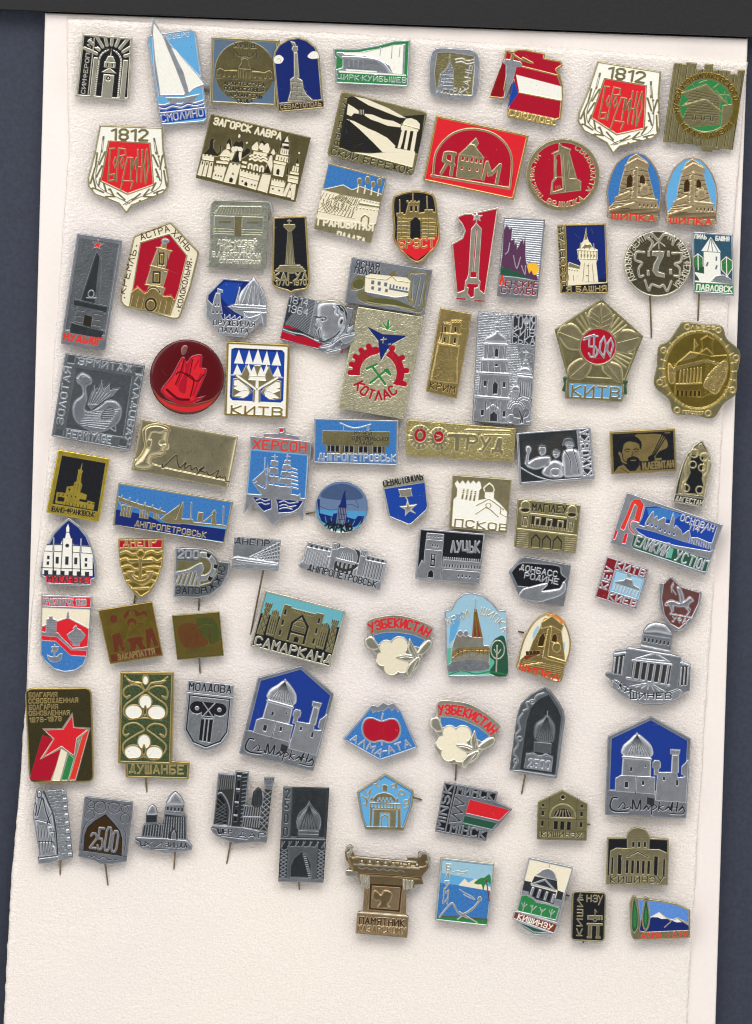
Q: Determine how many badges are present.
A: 91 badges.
